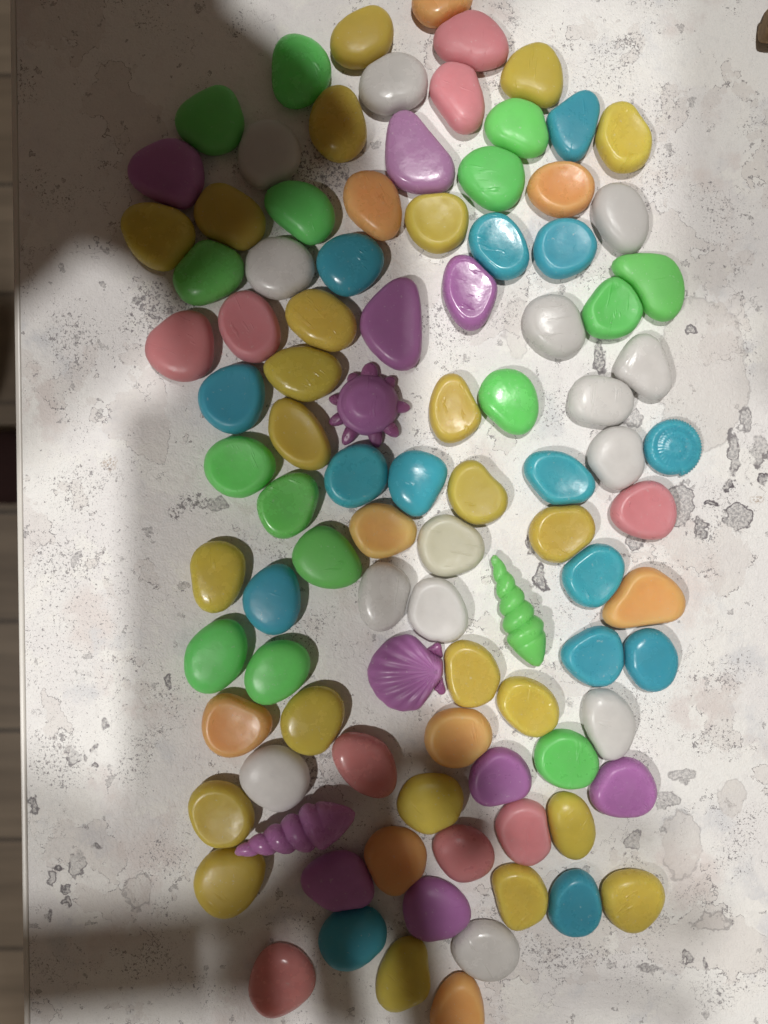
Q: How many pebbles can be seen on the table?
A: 93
